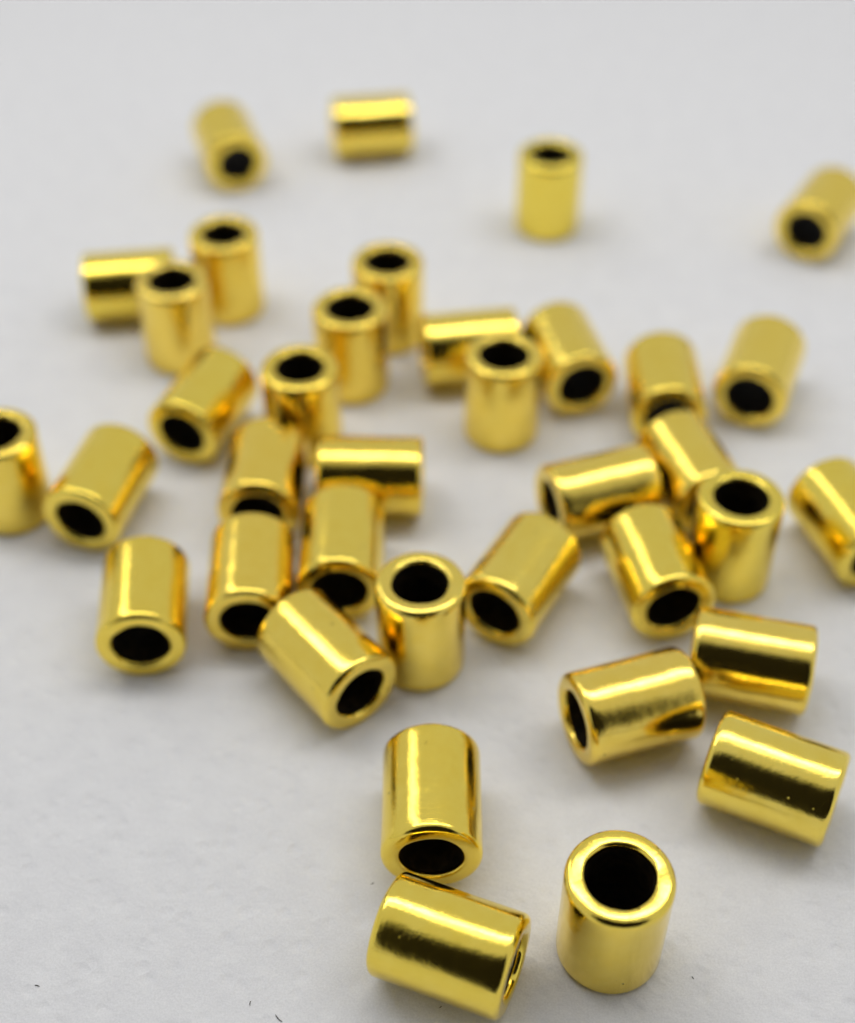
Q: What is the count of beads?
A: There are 37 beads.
